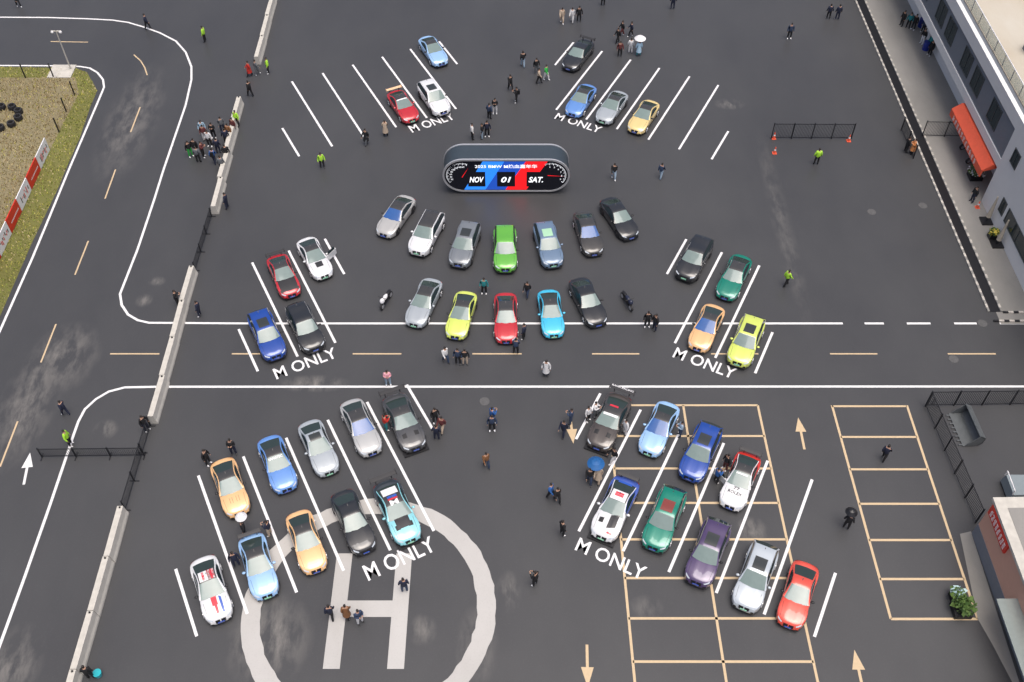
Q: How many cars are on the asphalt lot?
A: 46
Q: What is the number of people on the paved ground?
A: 117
